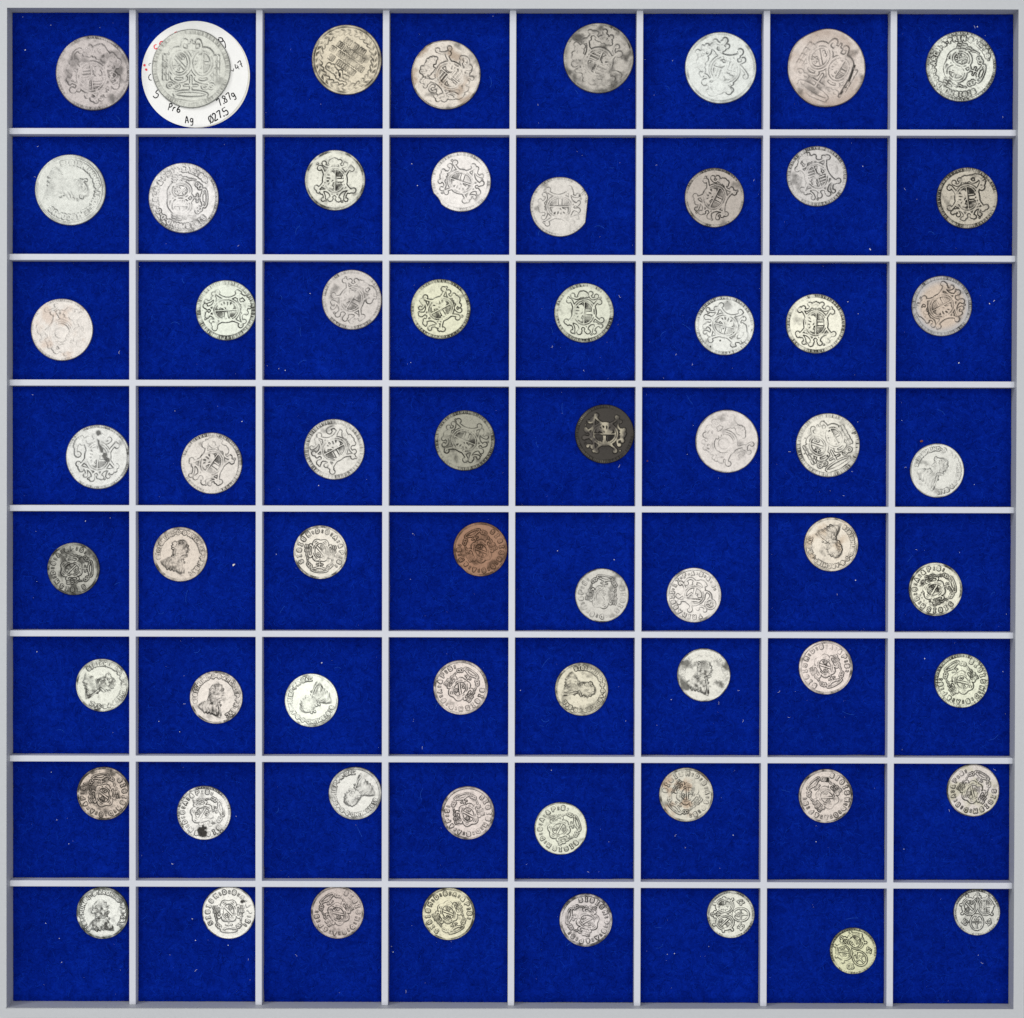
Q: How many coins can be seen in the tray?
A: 64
